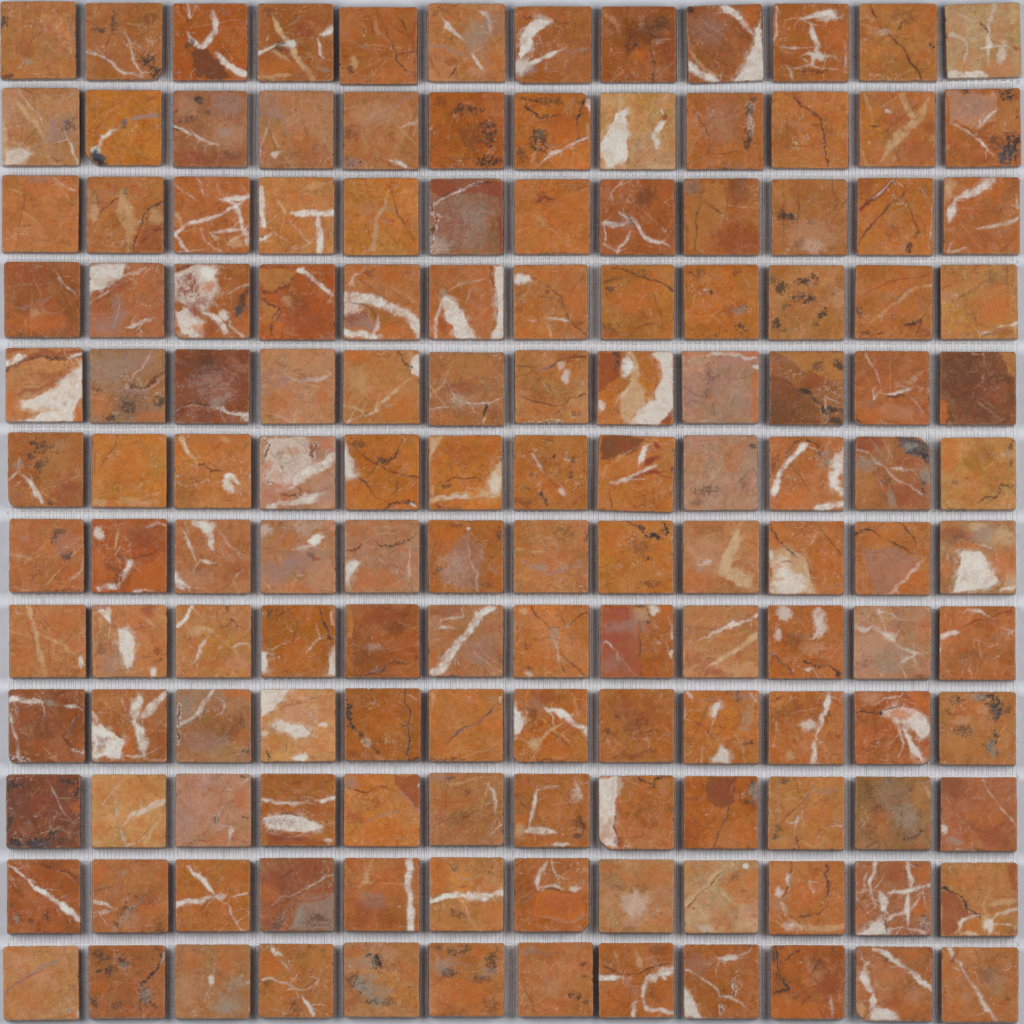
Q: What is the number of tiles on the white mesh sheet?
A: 144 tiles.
